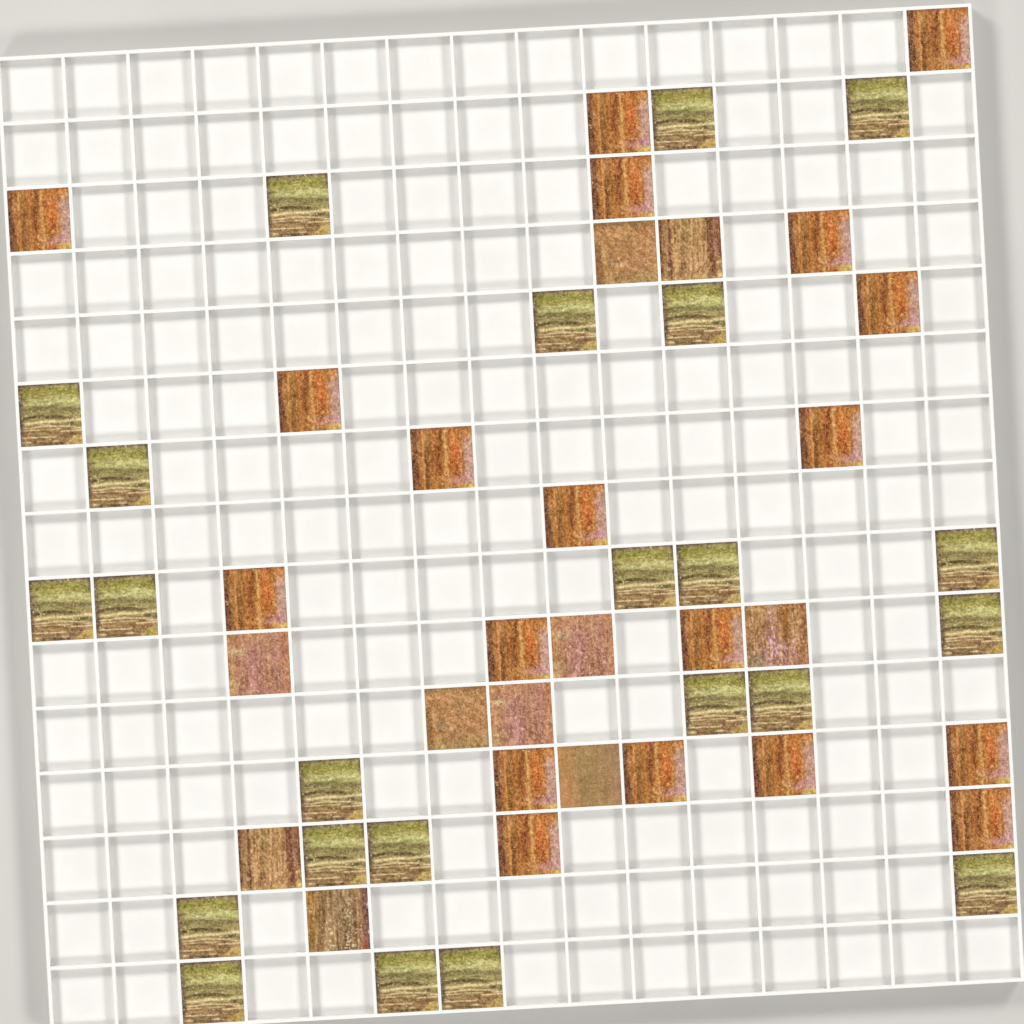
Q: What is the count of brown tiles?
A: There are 10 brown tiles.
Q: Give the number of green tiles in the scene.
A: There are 23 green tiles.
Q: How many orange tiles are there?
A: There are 19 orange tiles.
